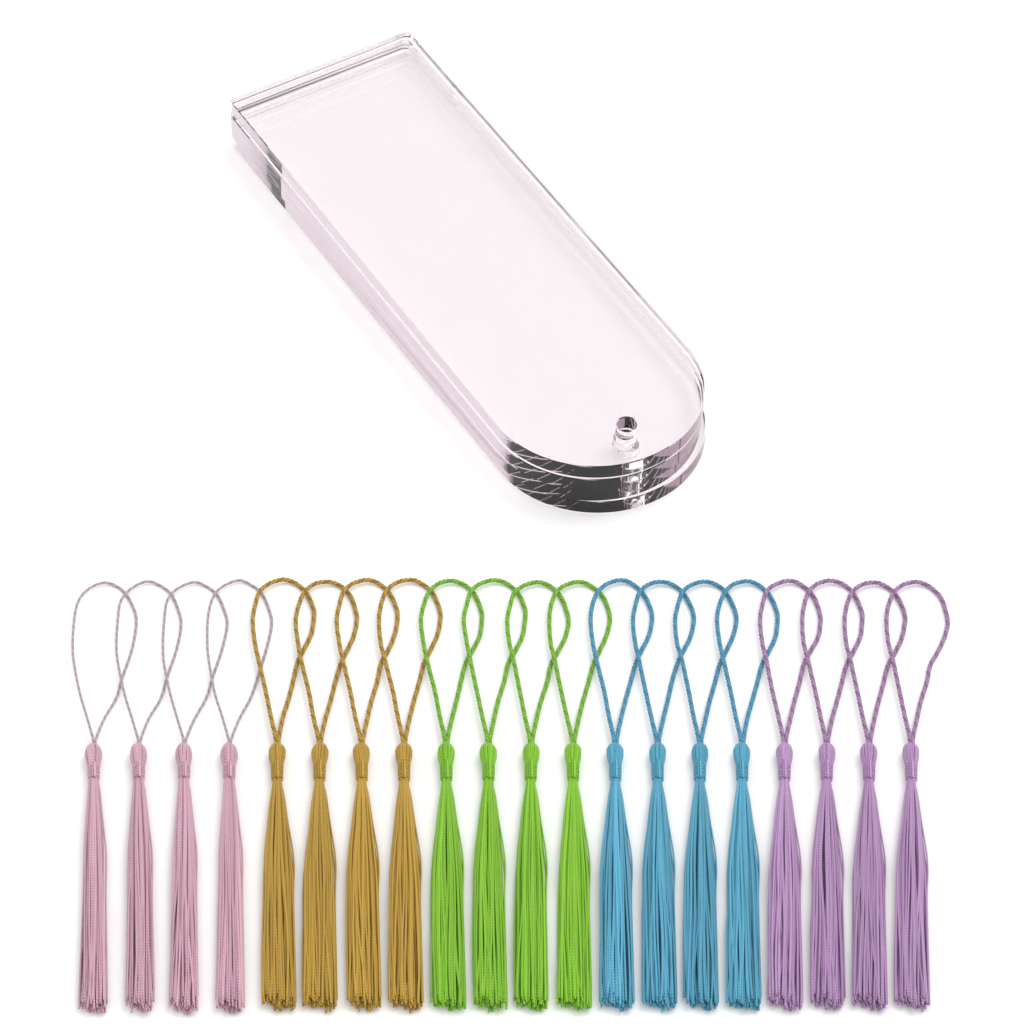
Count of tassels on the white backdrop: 20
